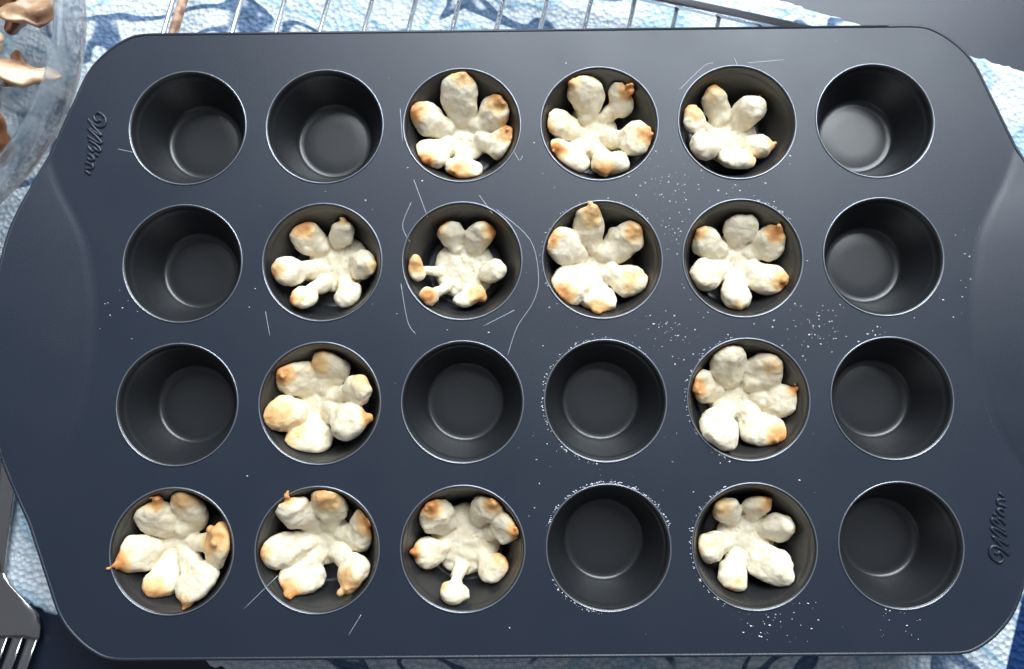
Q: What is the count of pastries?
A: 13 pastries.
